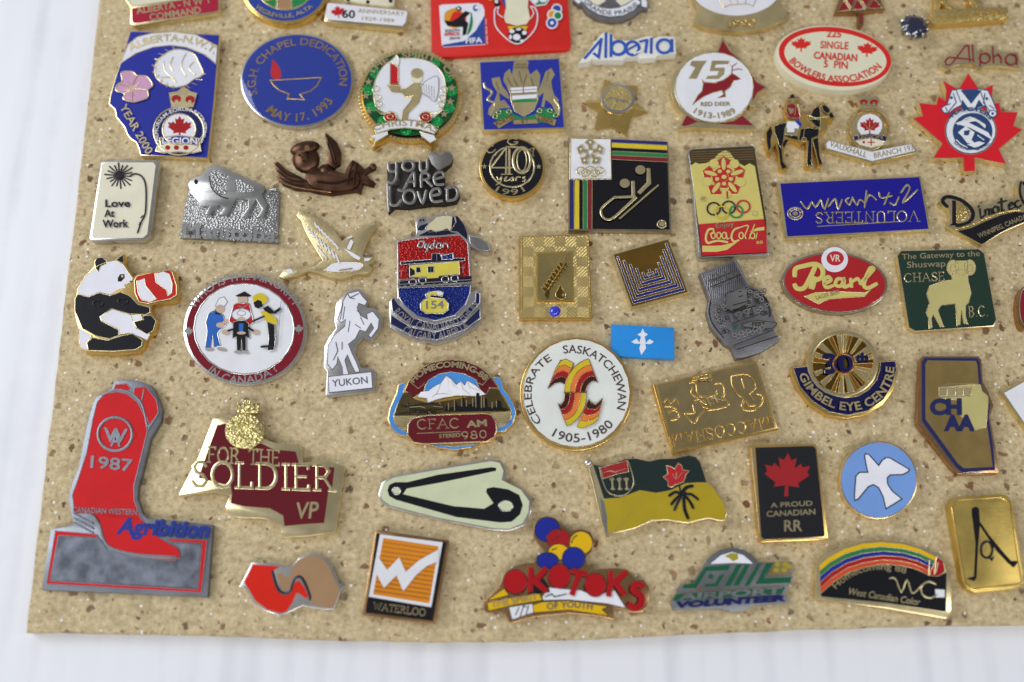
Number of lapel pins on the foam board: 60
